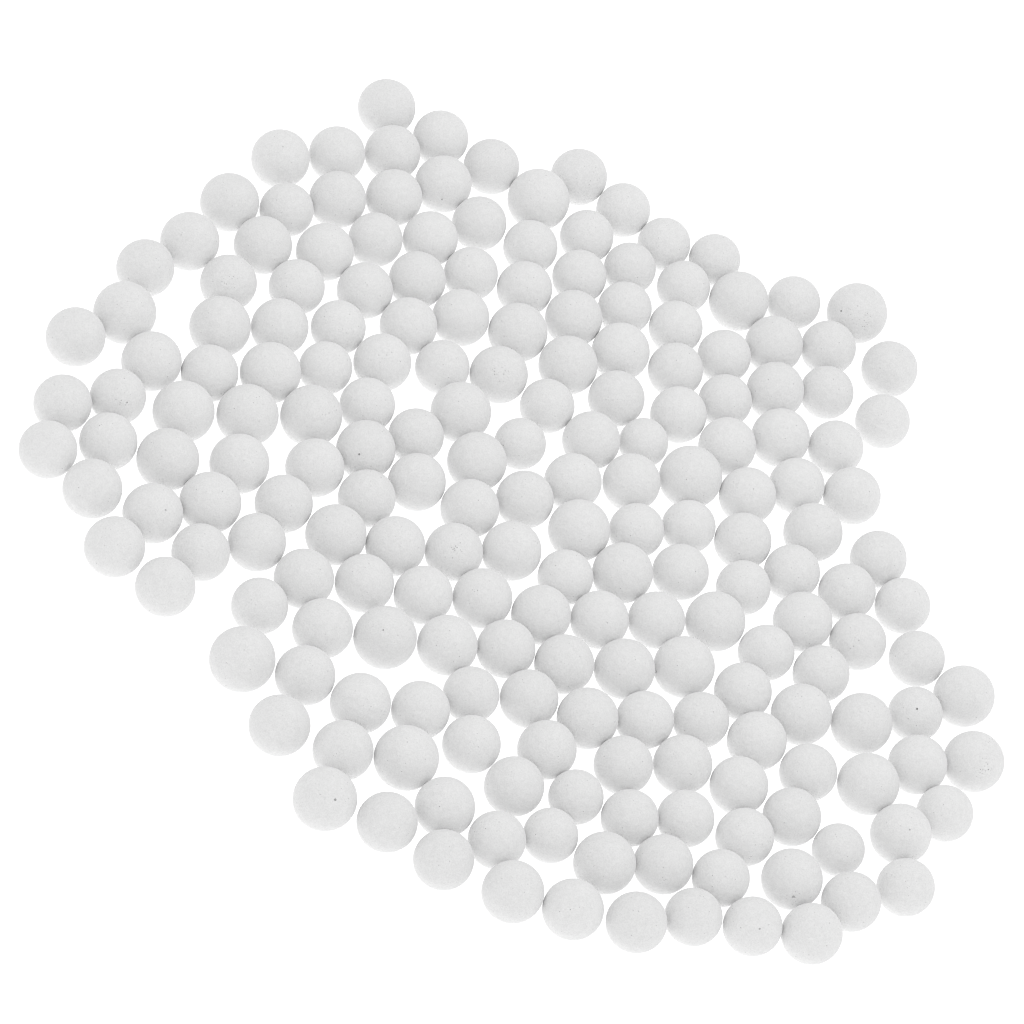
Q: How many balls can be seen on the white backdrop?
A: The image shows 200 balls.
